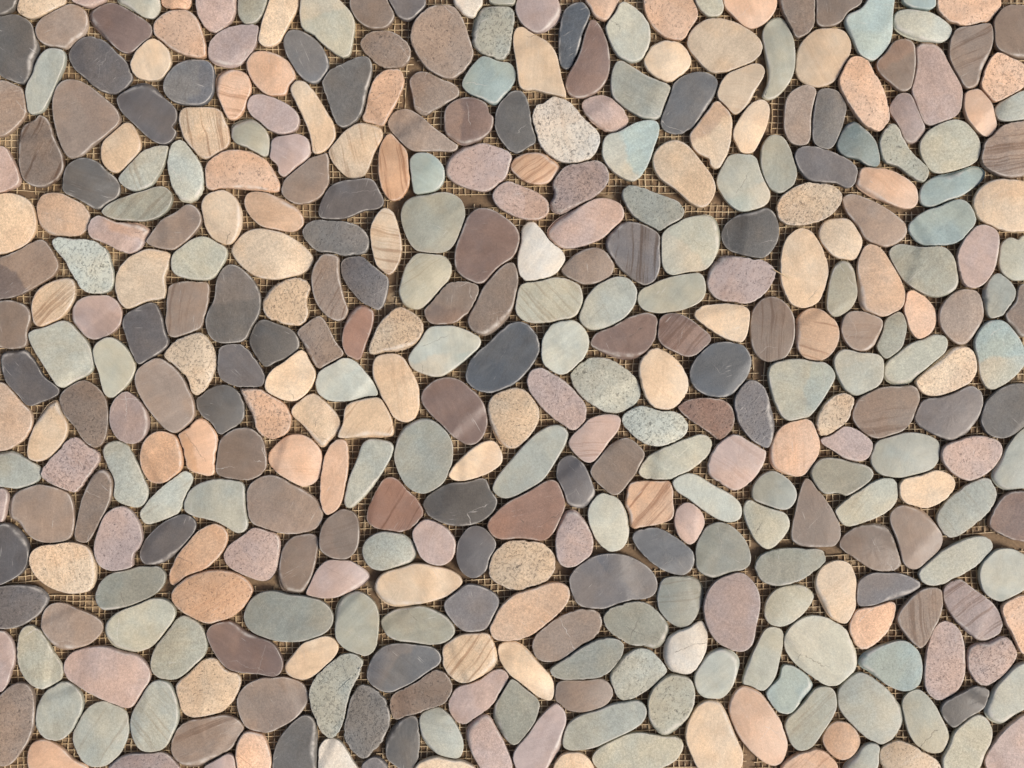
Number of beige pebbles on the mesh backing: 107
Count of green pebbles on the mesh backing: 107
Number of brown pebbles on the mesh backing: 98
